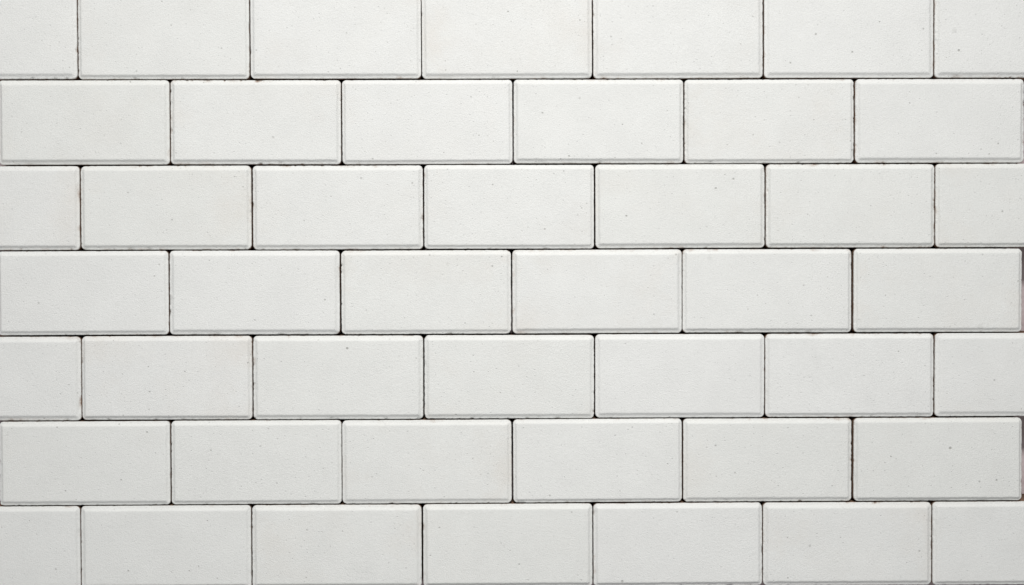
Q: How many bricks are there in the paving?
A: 46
